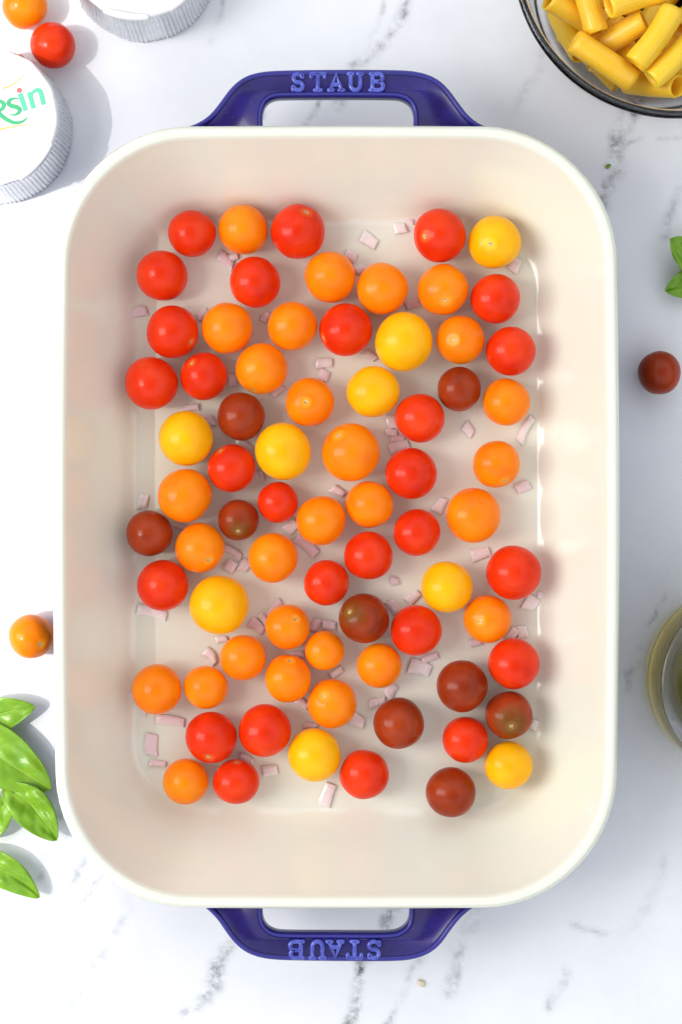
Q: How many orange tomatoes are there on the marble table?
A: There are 30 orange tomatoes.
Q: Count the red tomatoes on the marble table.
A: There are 28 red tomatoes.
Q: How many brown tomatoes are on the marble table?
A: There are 10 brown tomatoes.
